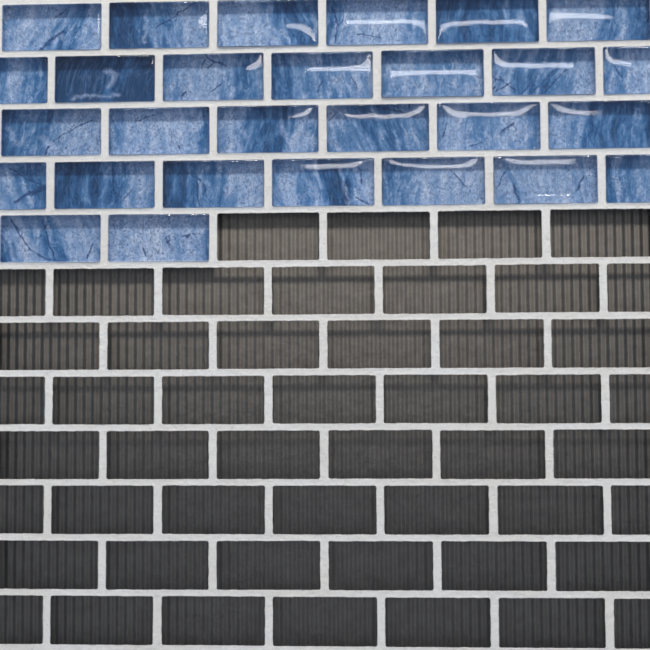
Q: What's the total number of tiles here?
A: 28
